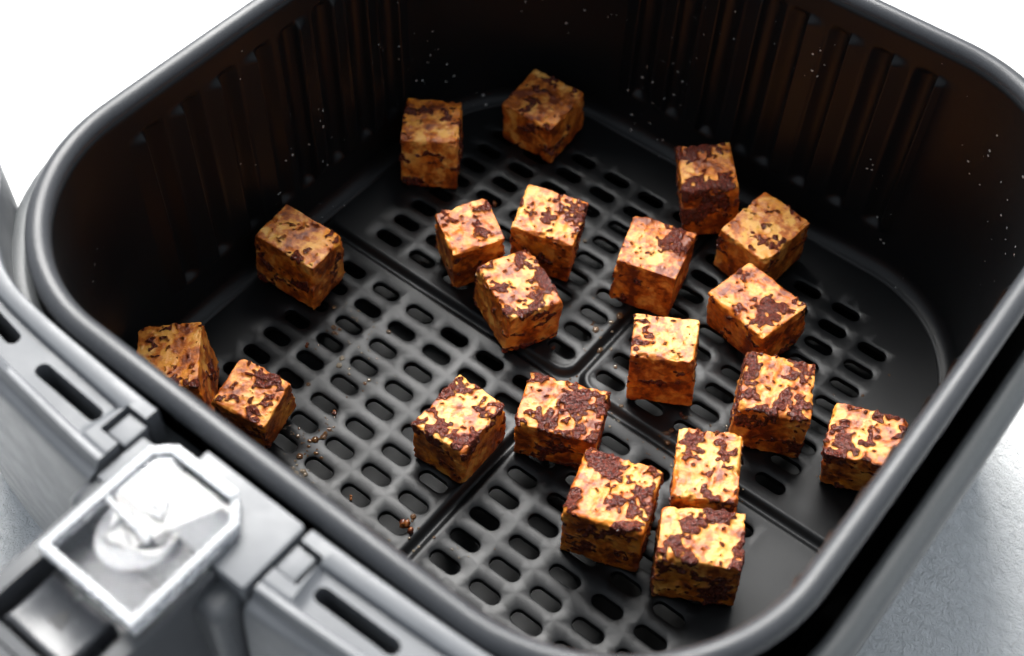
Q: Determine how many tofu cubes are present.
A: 20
